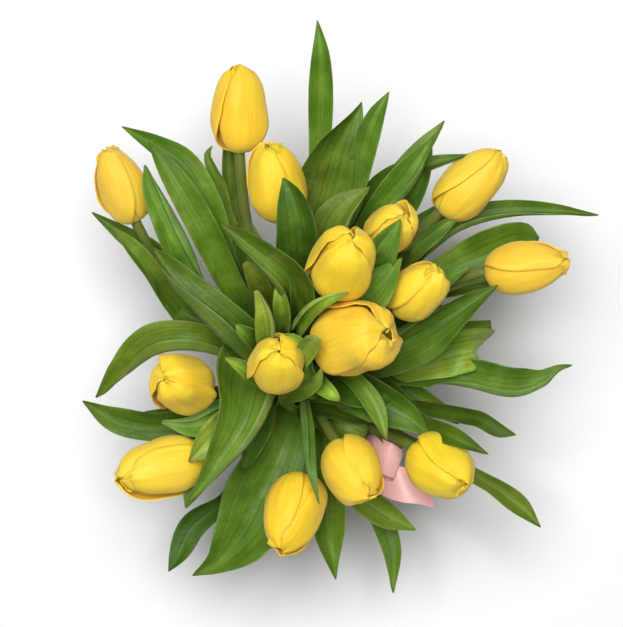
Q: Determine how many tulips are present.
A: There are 15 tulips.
